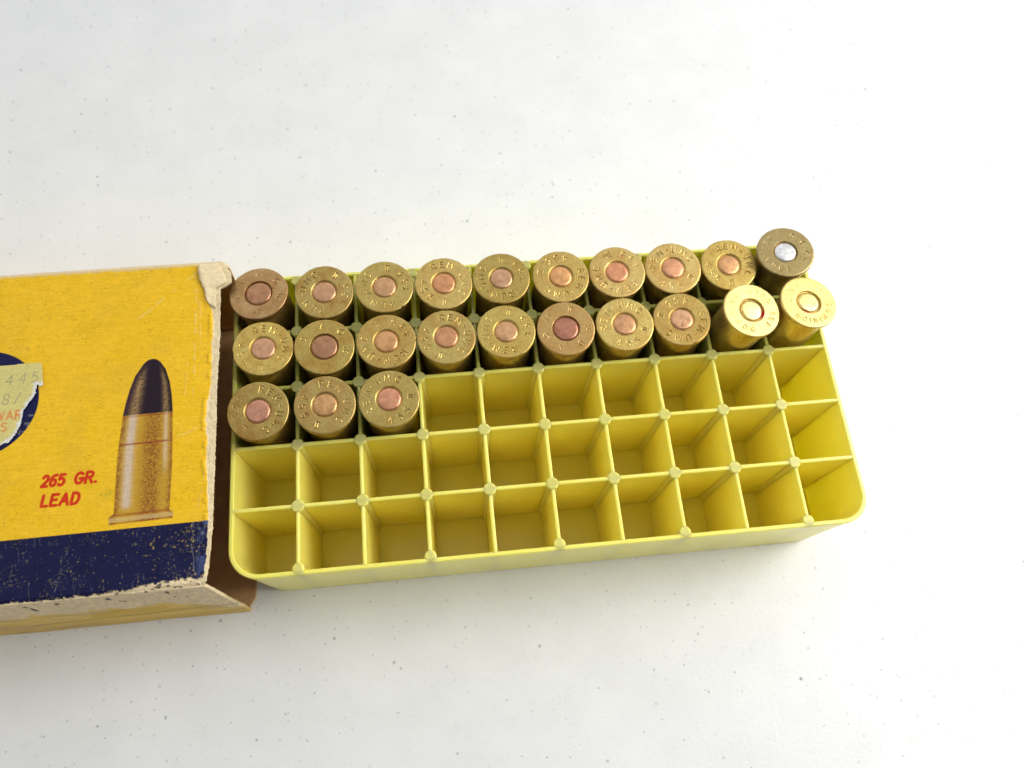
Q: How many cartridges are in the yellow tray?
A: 23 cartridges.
